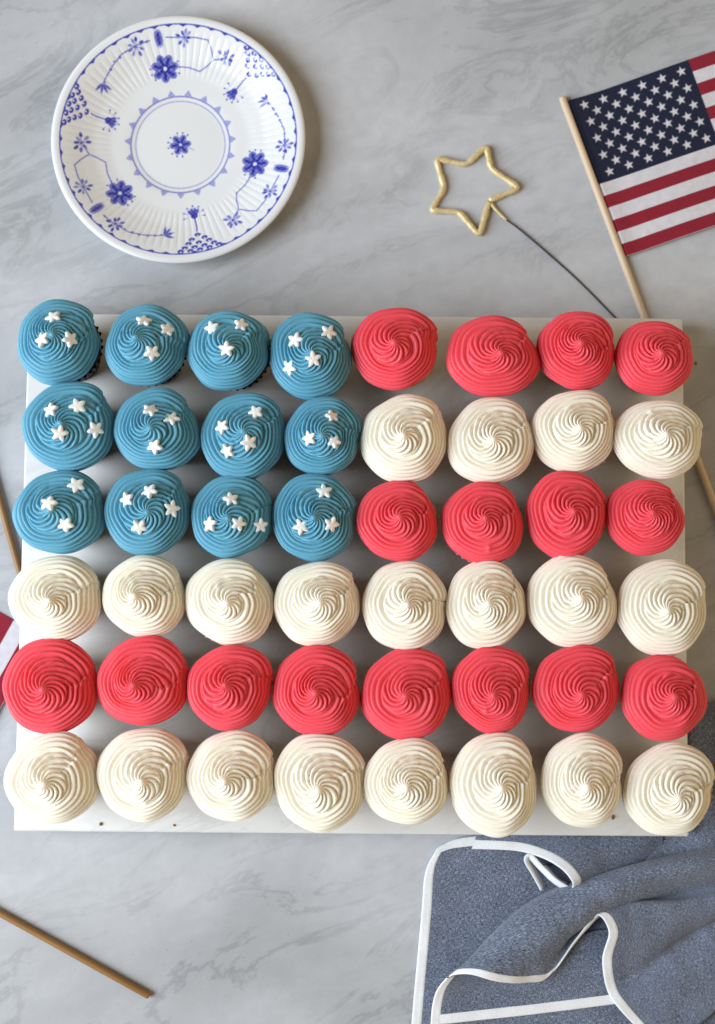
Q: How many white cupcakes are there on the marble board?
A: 20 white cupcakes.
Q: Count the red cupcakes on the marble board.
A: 16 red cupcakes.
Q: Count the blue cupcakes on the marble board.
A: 12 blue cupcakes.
